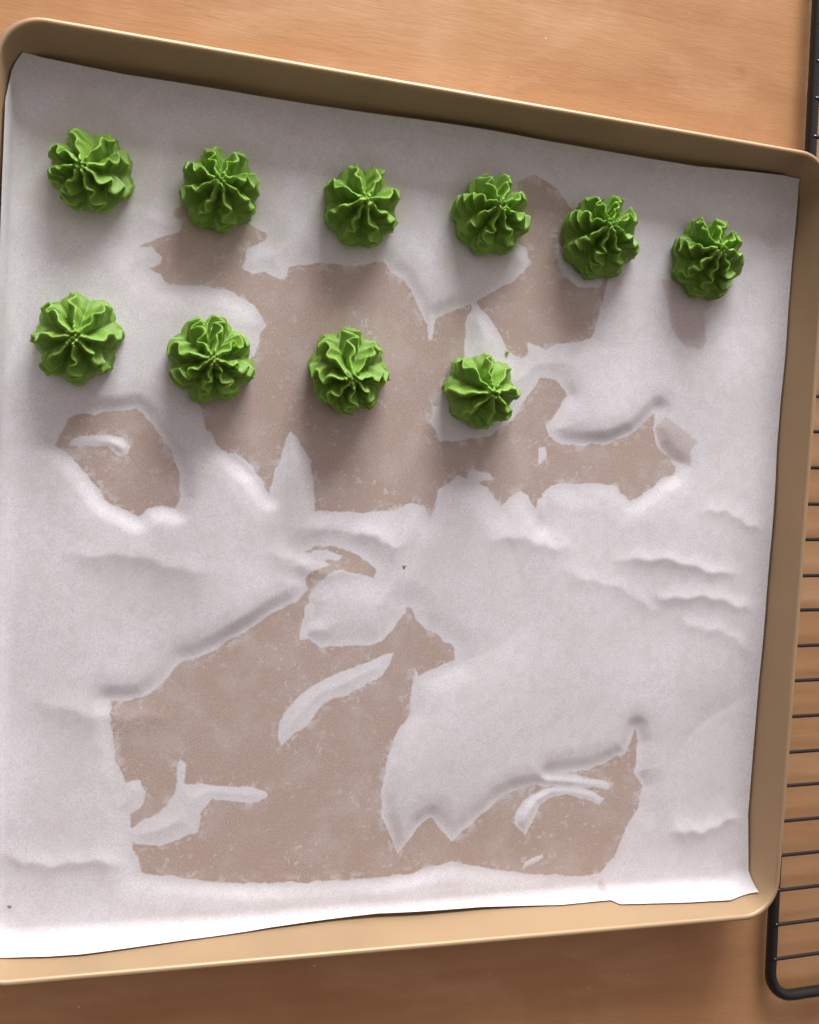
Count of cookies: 10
